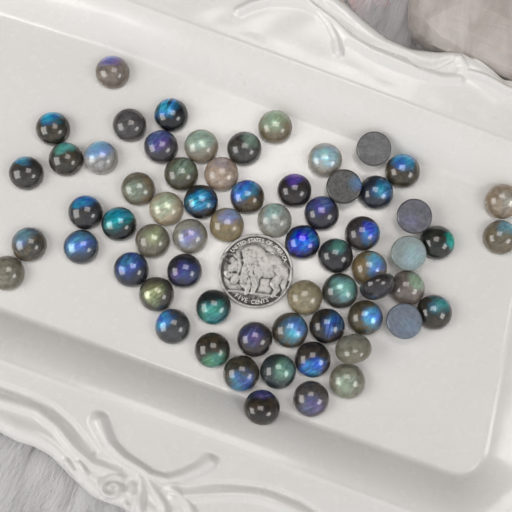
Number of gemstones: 65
